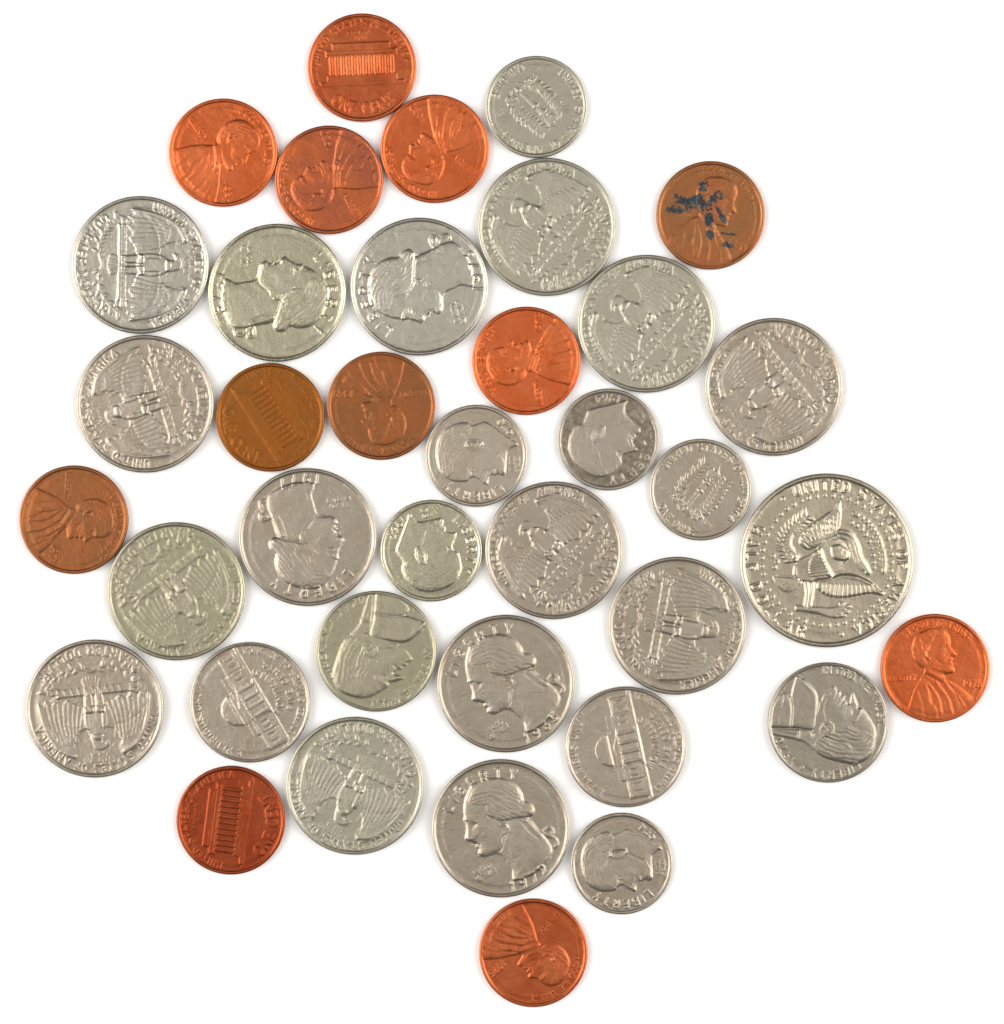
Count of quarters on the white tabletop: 15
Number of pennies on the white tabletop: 12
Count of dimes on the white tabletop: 6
